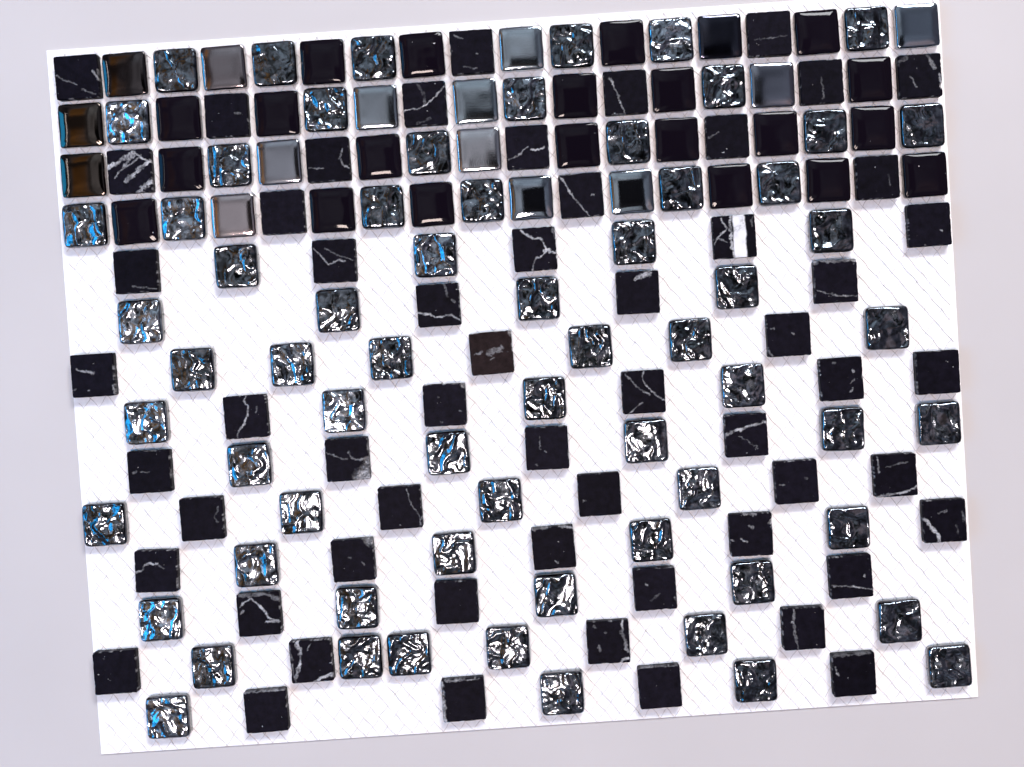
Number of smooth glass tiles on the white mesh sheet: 36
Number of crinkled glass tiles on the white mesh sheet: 66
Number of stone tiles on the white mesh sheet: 57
